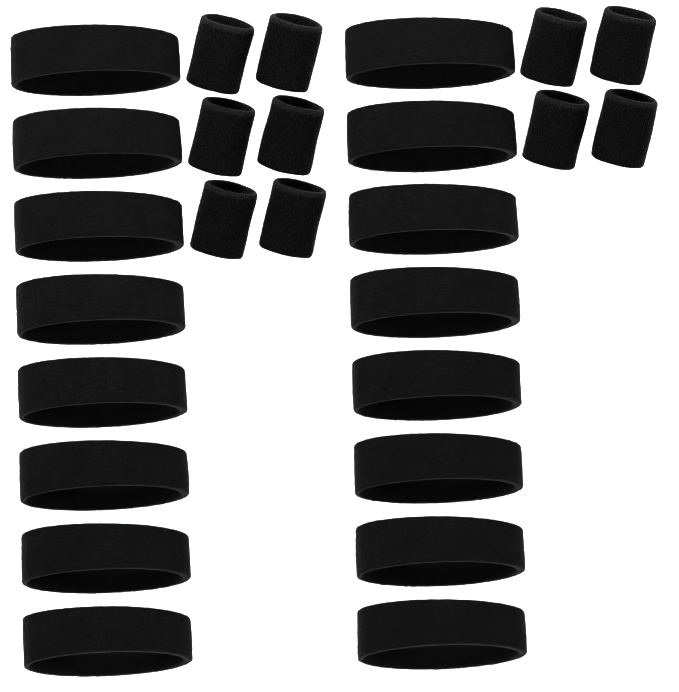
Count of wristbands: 10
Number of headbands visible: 16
